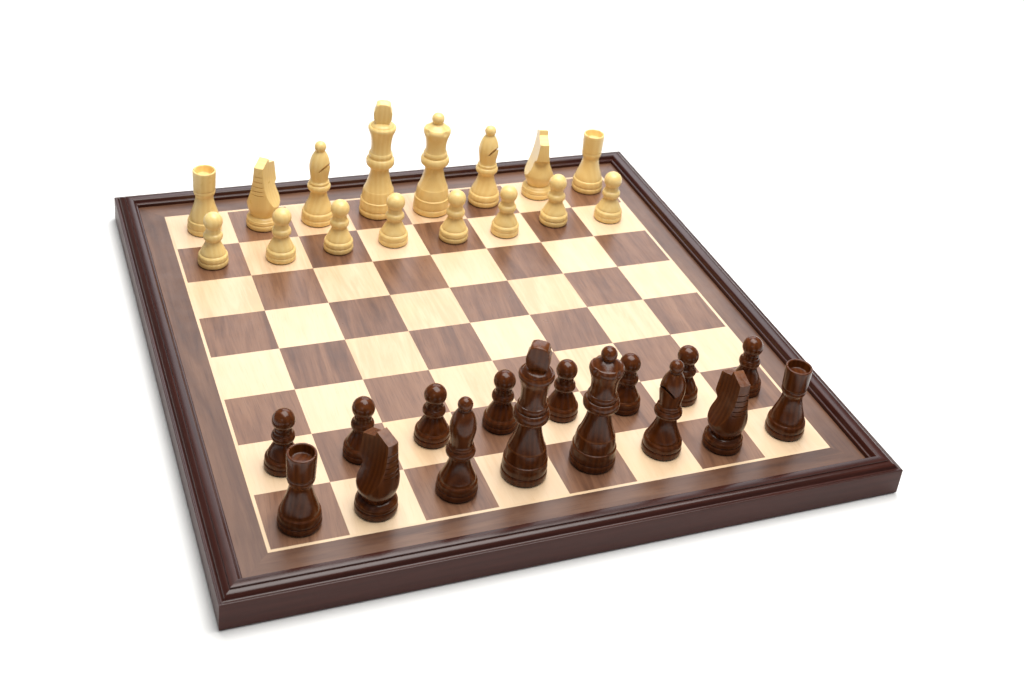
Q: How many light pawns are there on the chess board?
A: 8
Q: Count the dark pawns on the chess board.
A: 8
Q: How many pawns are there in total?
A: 16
